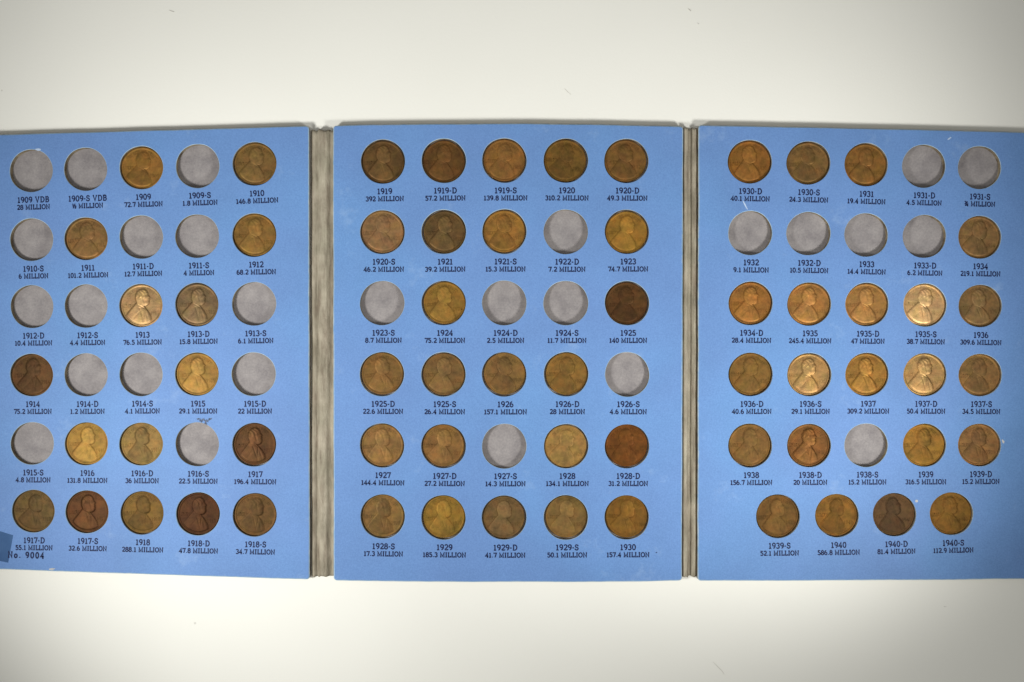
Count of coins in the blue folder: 62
